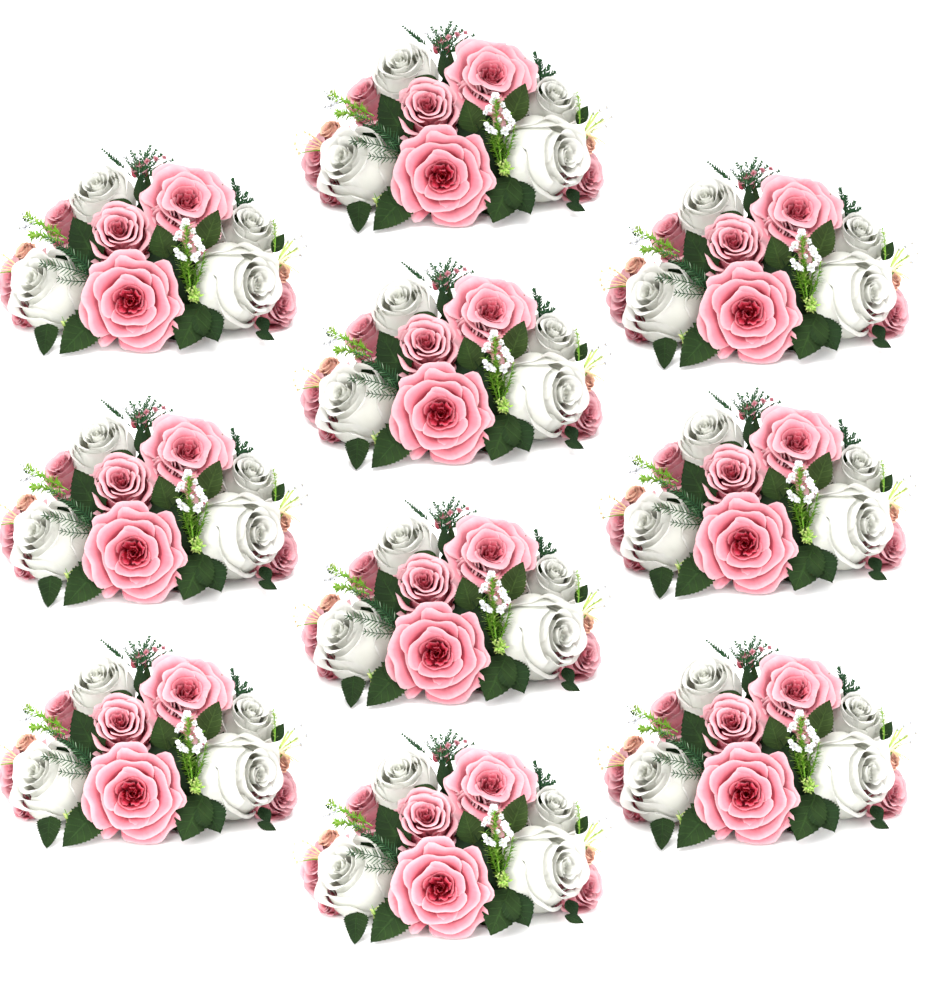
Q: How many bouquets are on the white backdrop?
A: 10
